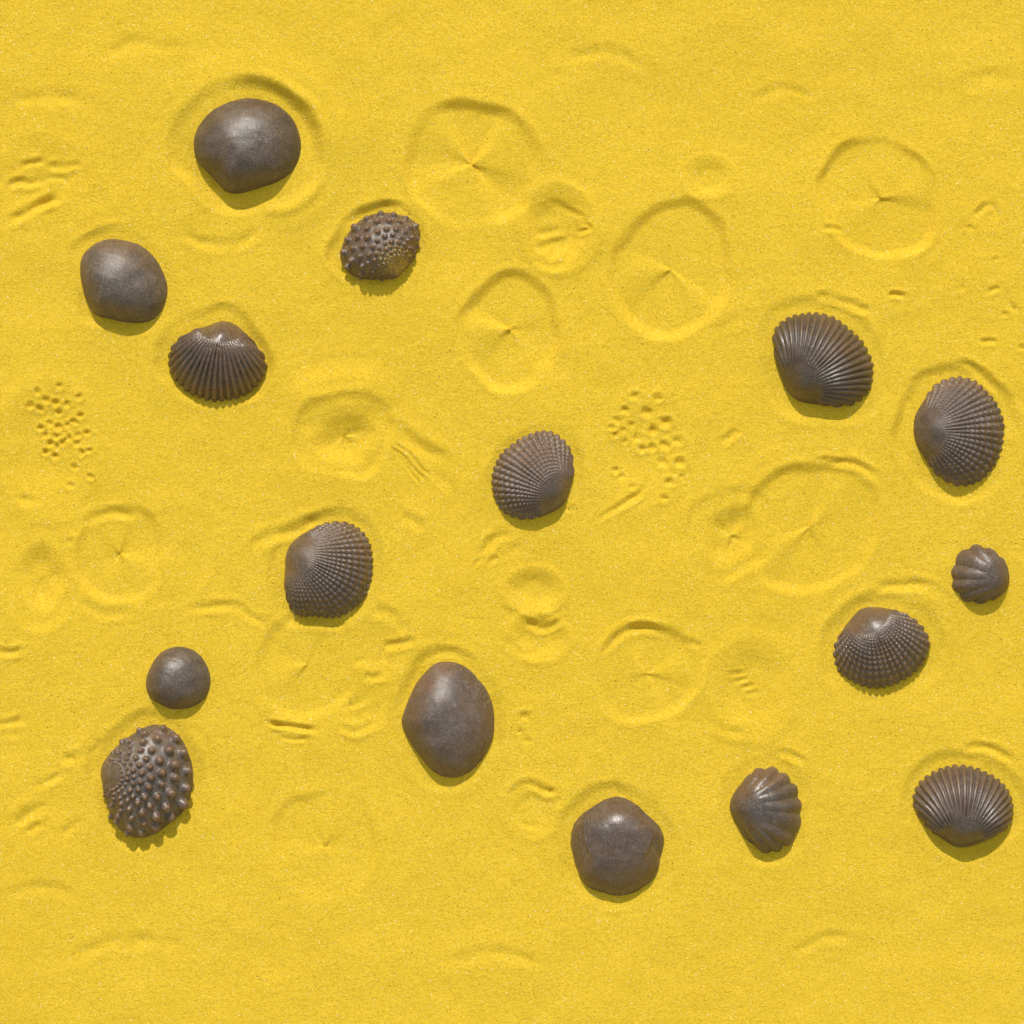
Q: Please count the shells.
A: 16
